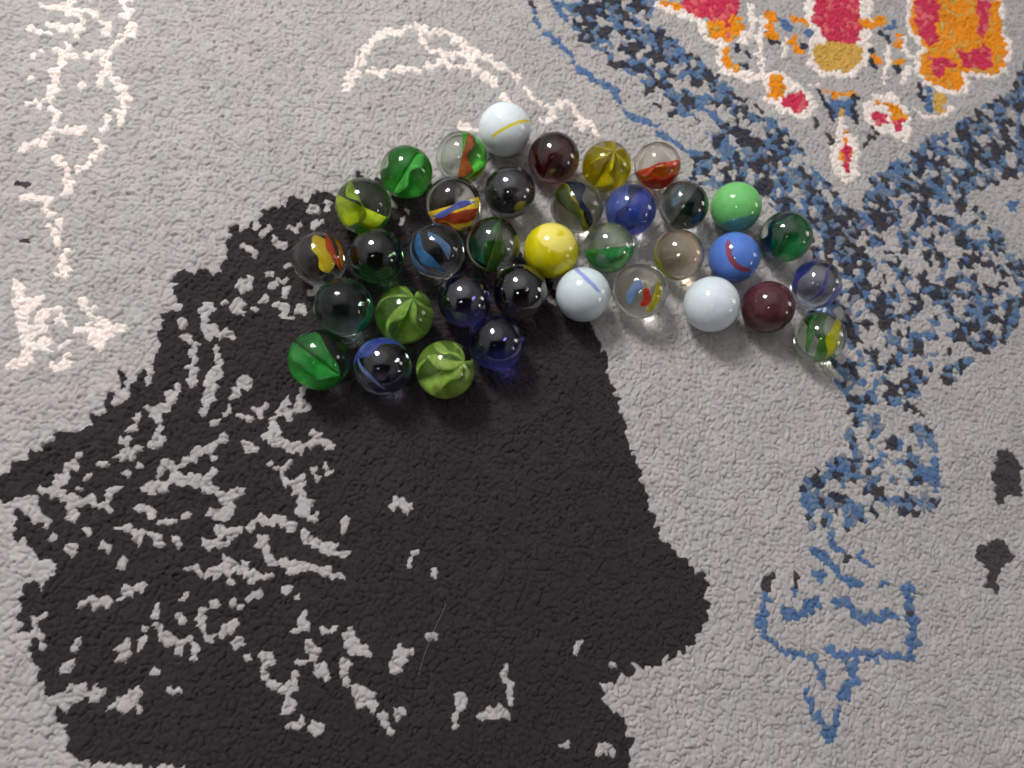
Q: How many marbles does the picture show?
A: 36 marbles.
